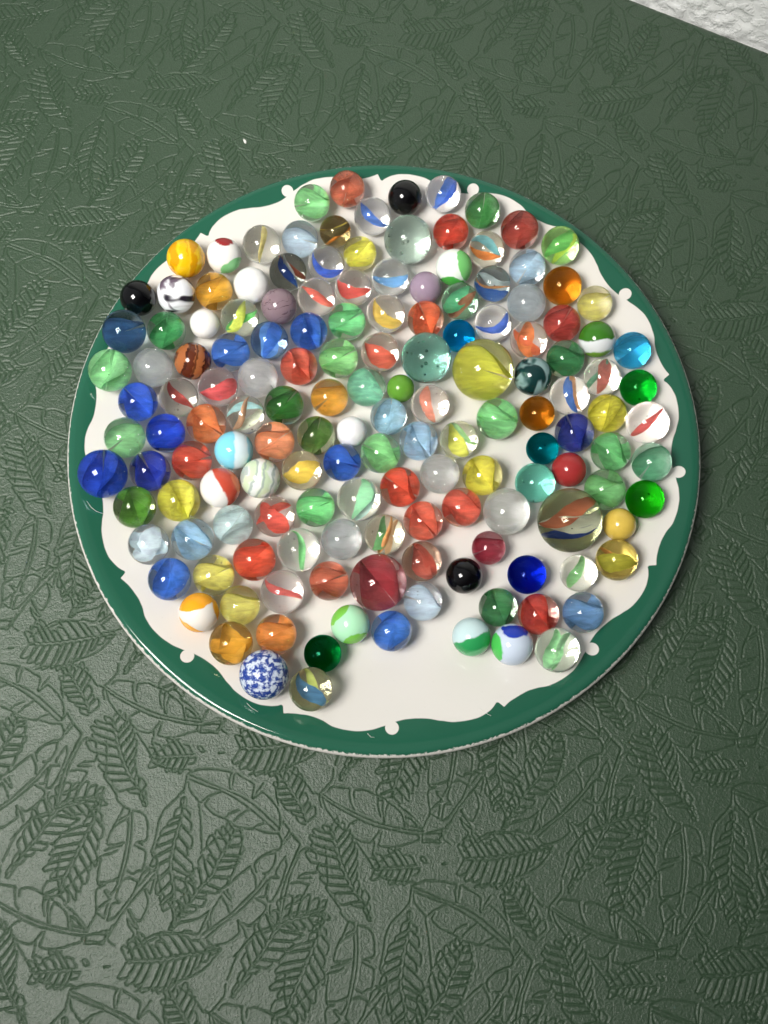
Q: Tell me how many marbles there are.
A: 151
